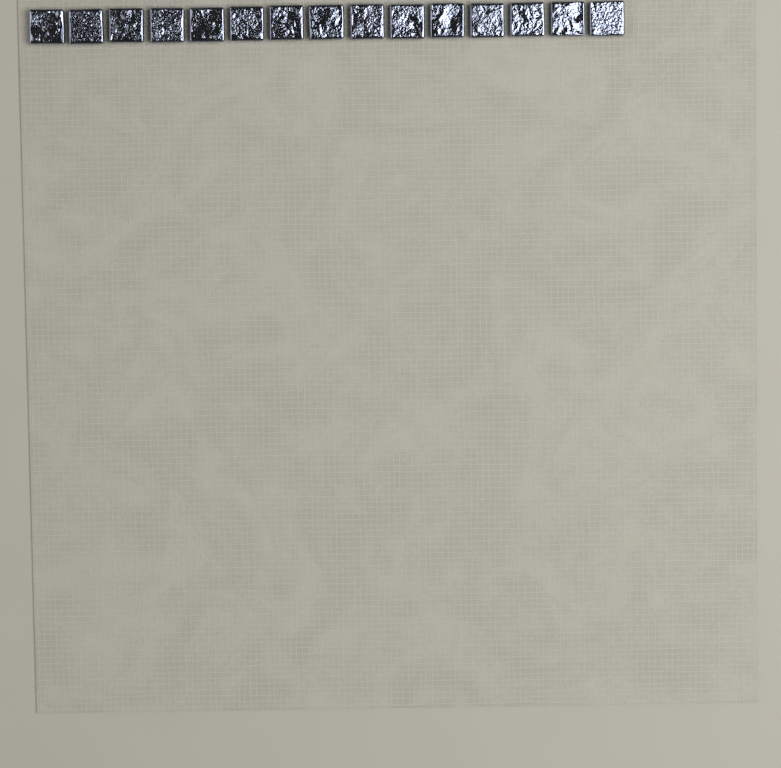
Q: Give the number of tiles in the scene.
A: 15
